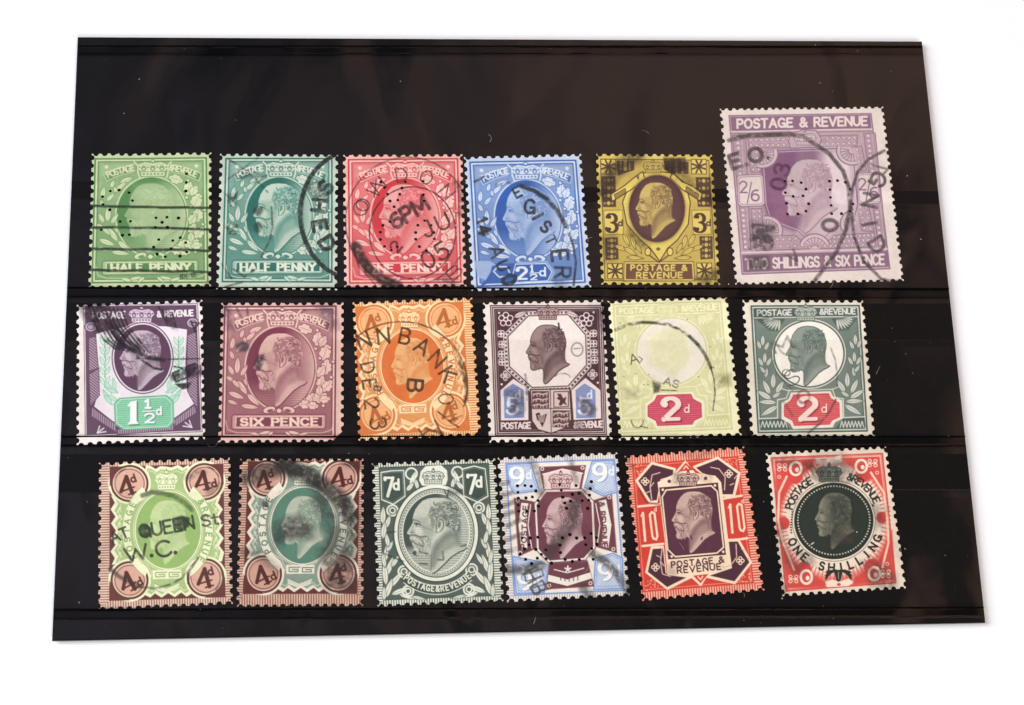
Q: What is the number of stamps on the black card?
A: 18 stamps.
